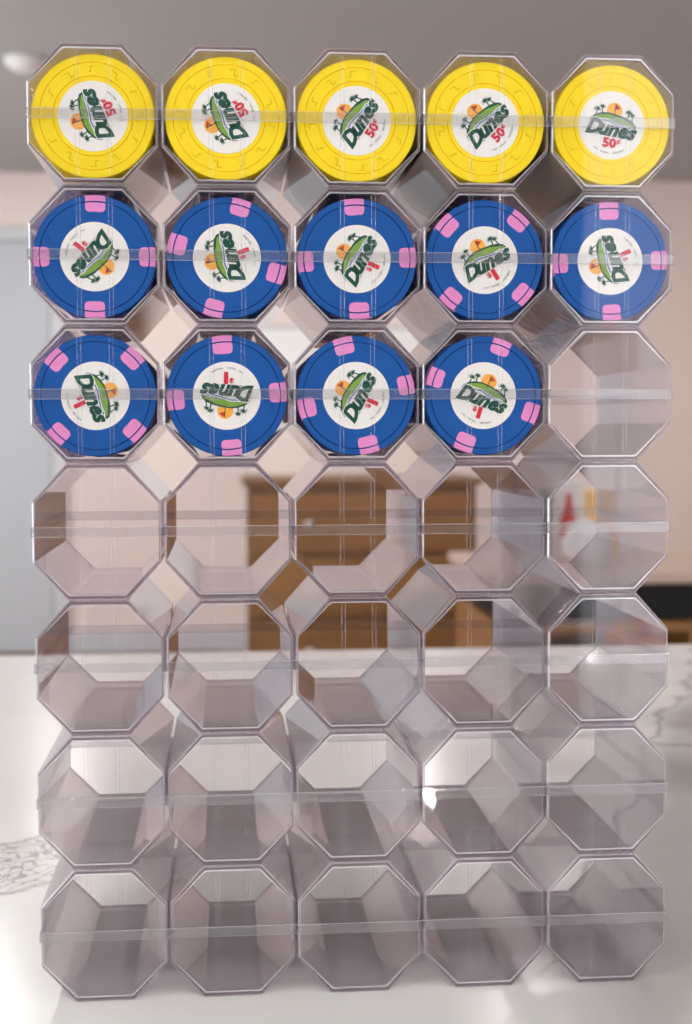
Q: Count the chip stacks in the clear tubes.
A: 14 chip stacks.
